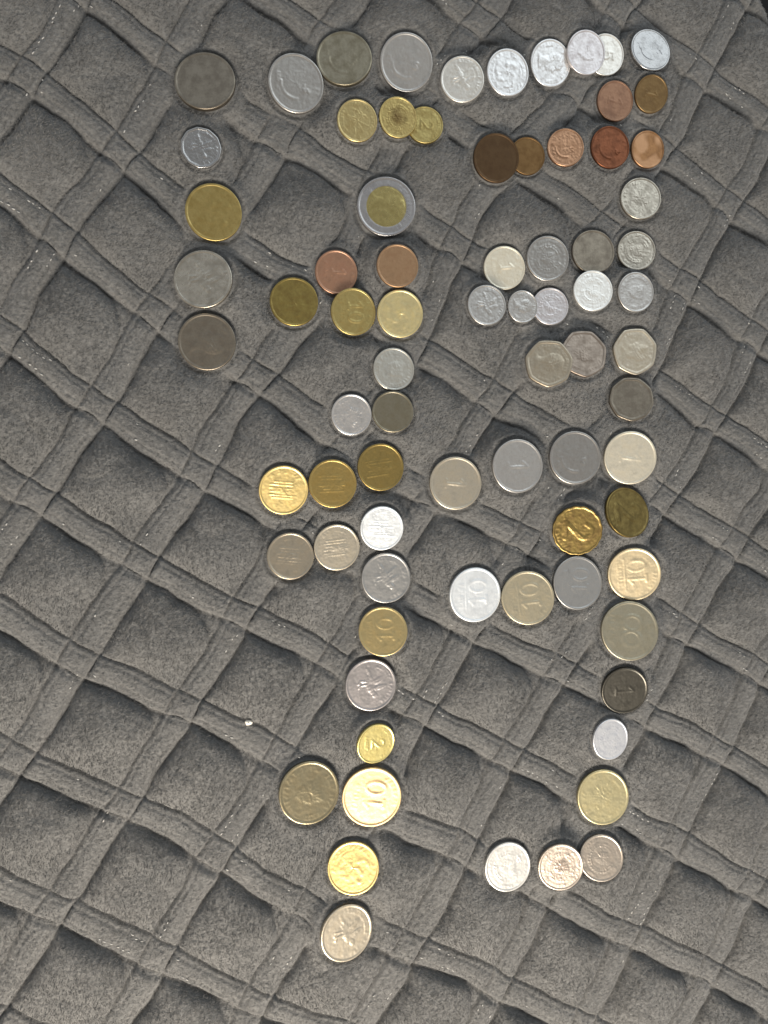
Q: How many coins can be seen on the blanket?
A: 78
